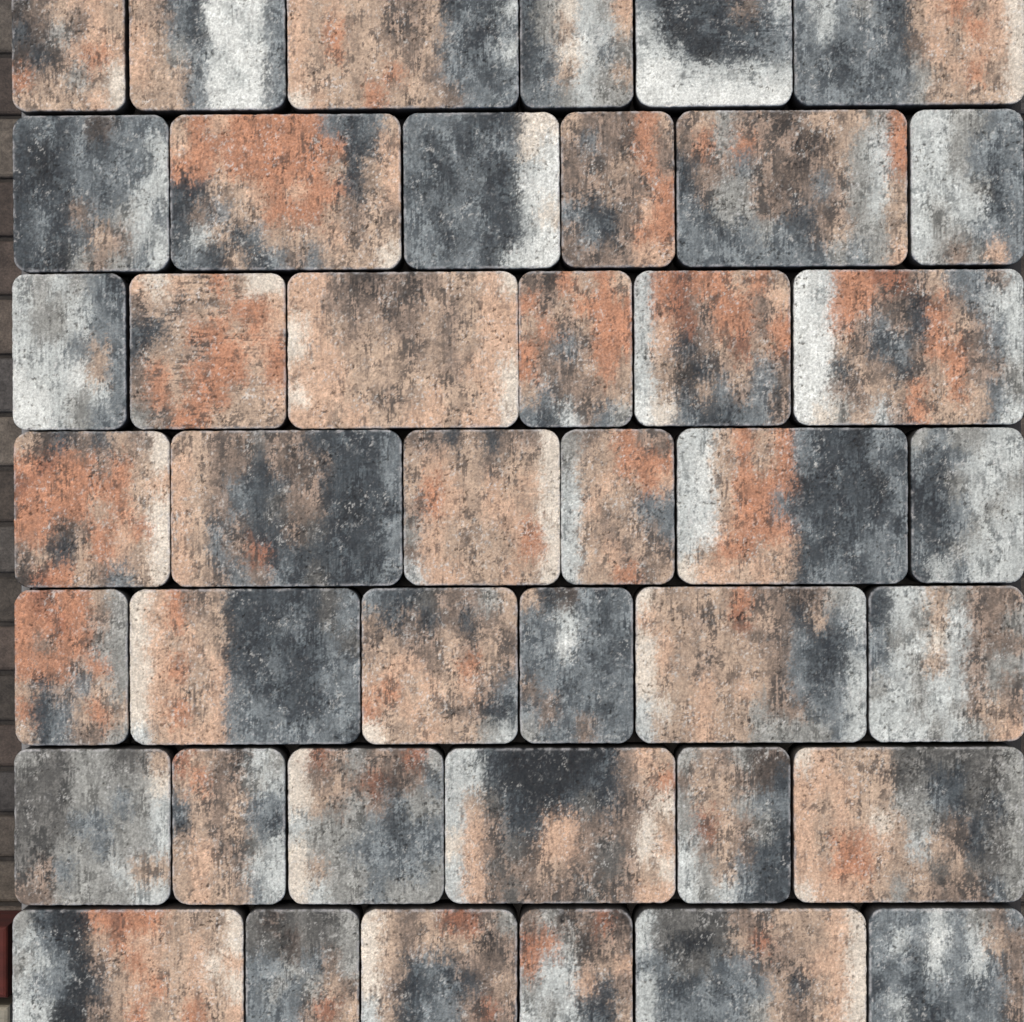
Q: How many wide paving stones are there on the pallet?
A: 14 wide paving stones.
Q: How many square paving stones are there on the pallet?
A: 14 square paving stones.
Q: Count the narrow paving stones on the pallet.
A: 14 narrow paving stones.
